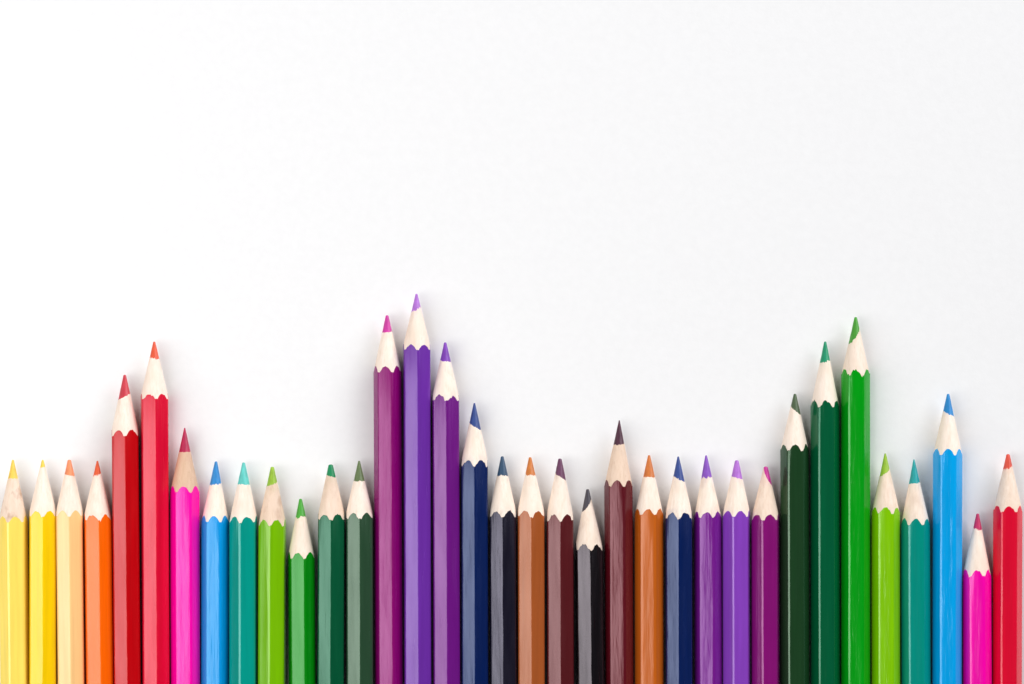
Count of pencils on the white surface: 35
